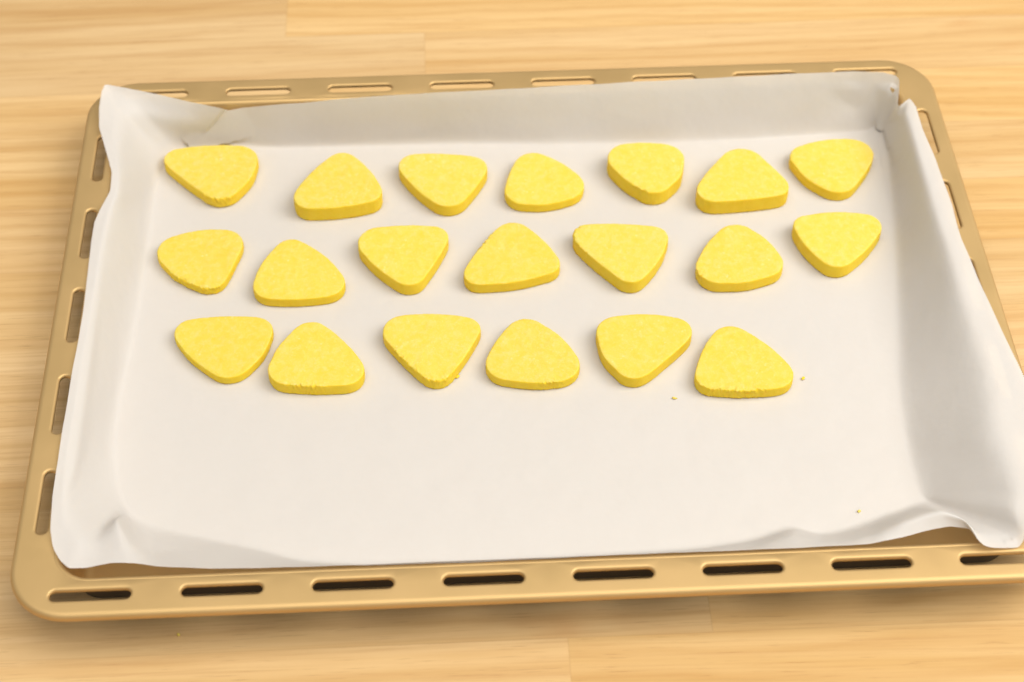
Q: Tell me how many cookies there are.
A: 20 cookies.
